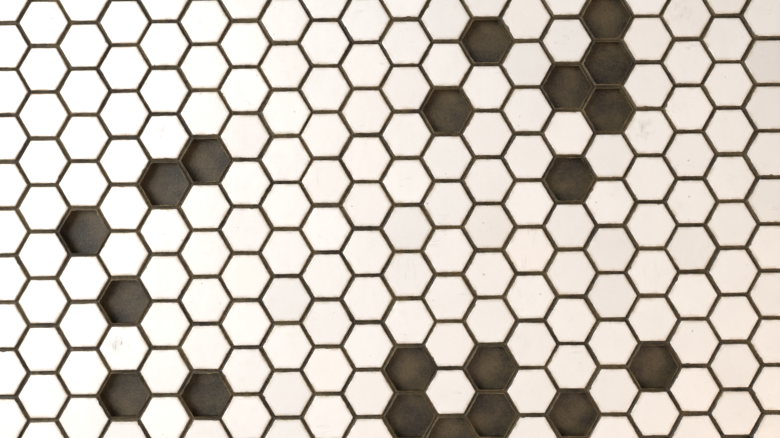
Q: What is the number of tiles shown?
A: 180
